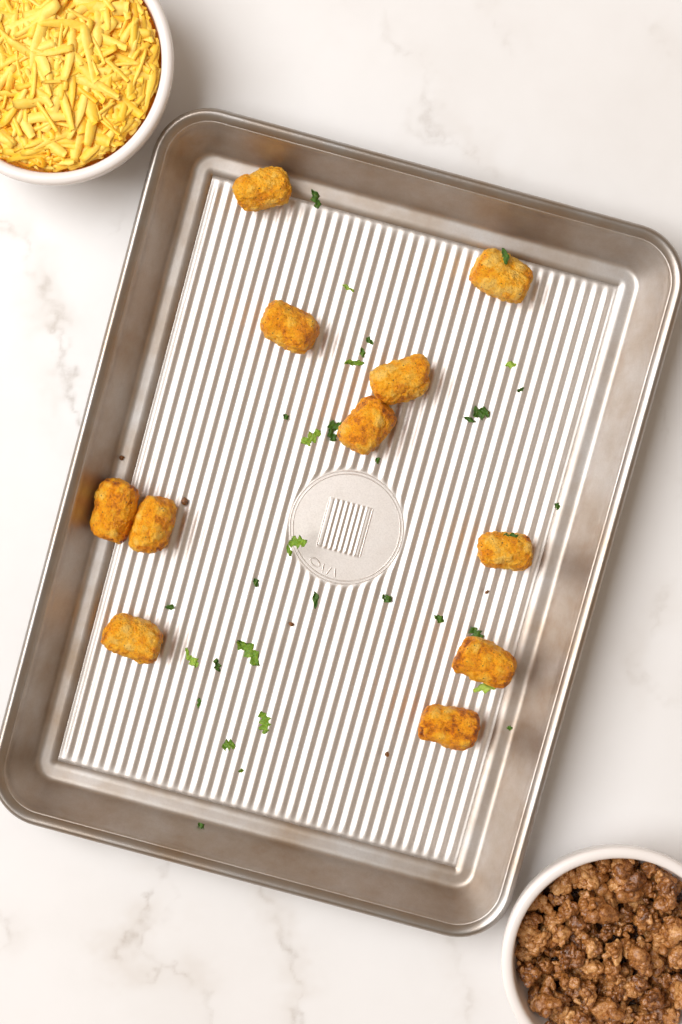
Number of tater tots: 11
